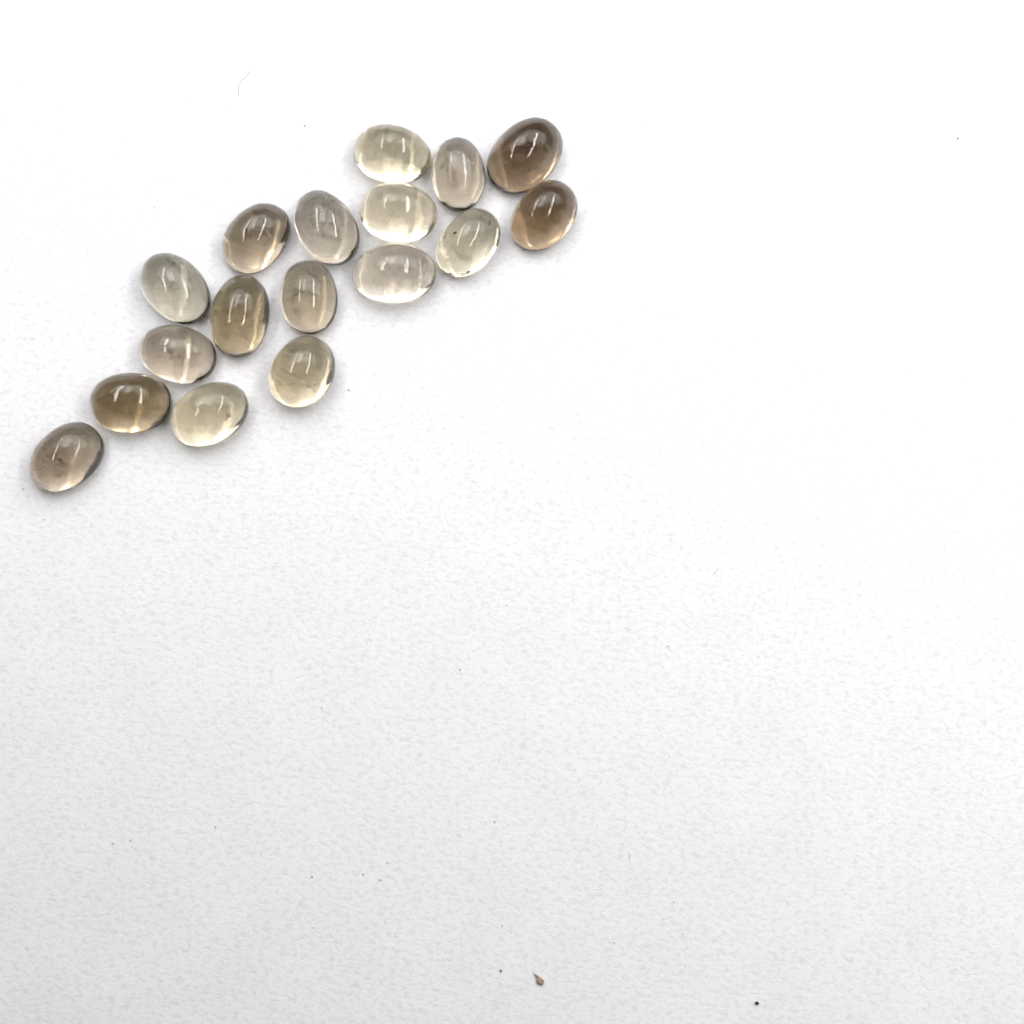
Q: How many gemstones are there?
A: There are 17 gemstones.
